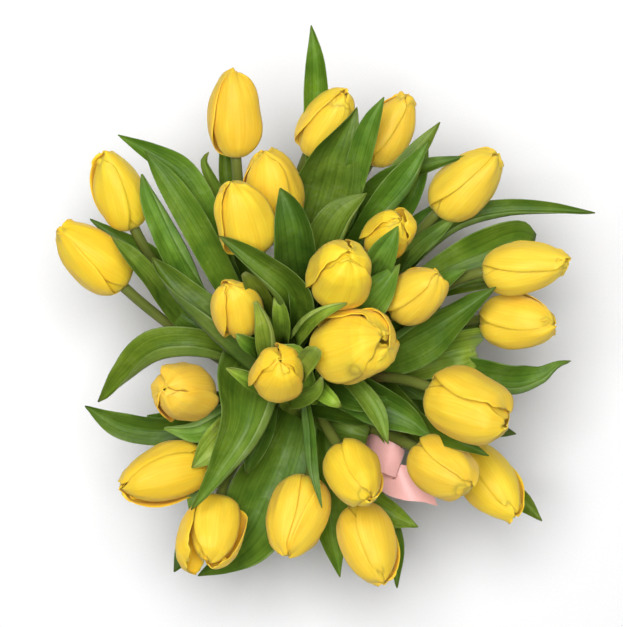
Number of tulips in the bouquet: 25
